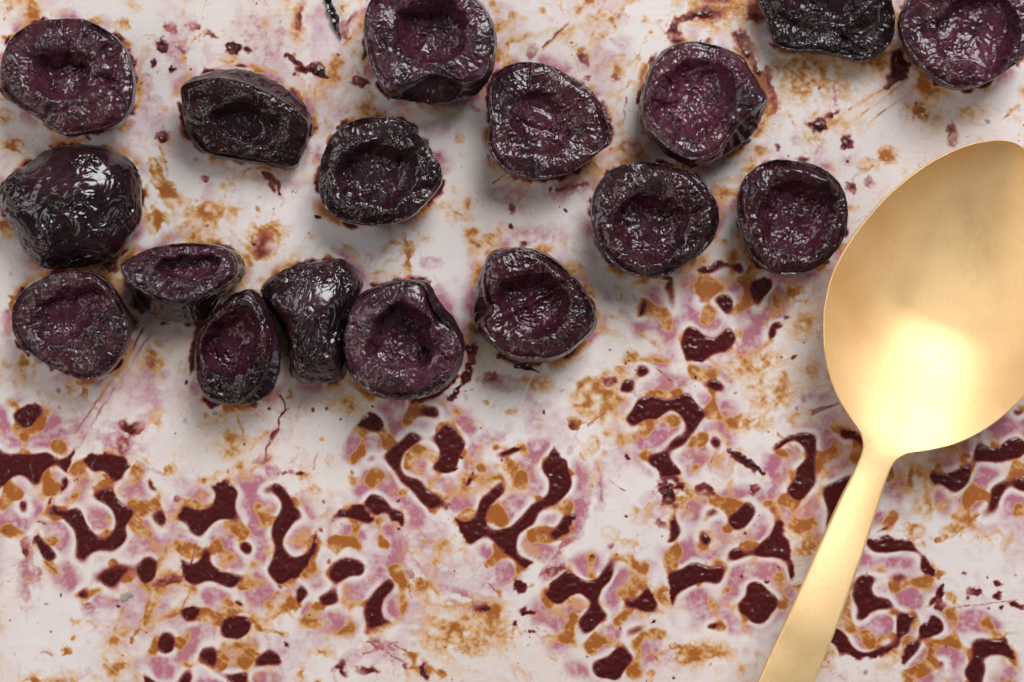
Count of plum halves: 17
